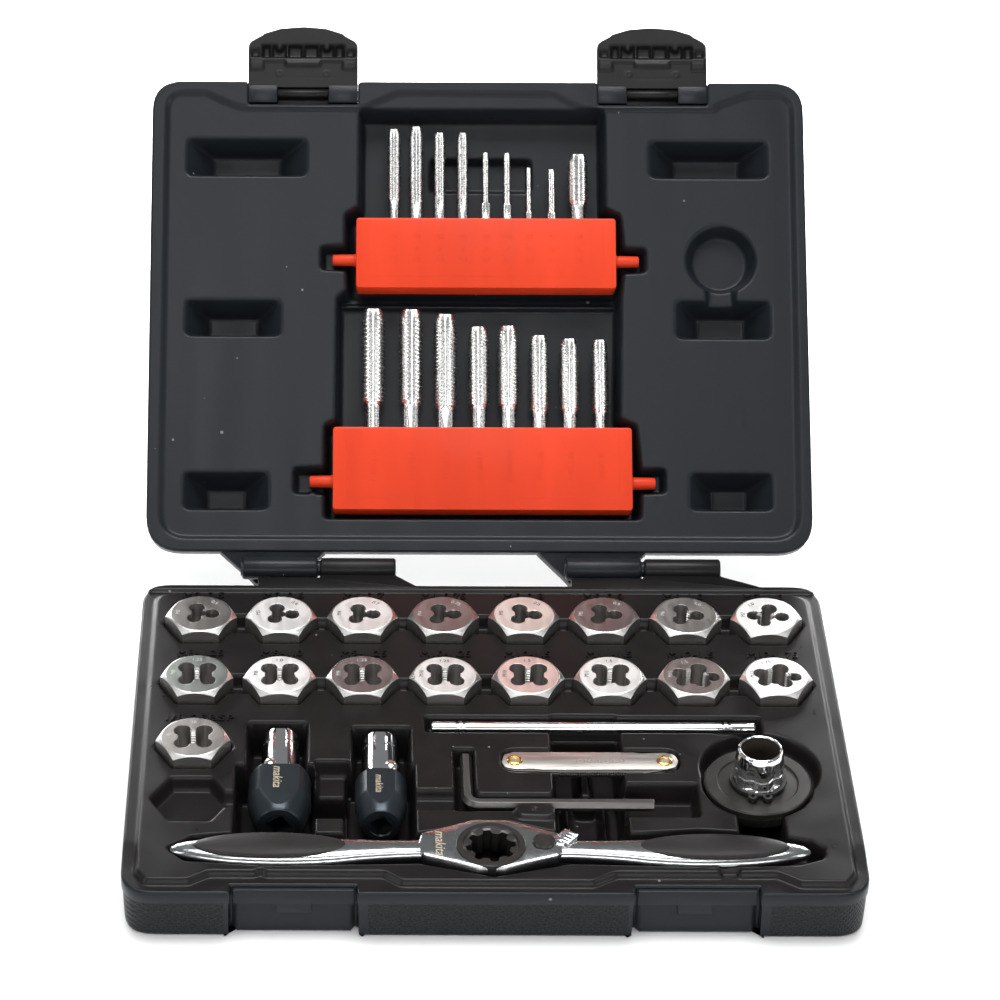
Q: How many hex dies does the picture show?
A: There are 17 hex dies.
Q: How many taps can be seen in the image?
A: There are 17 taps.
